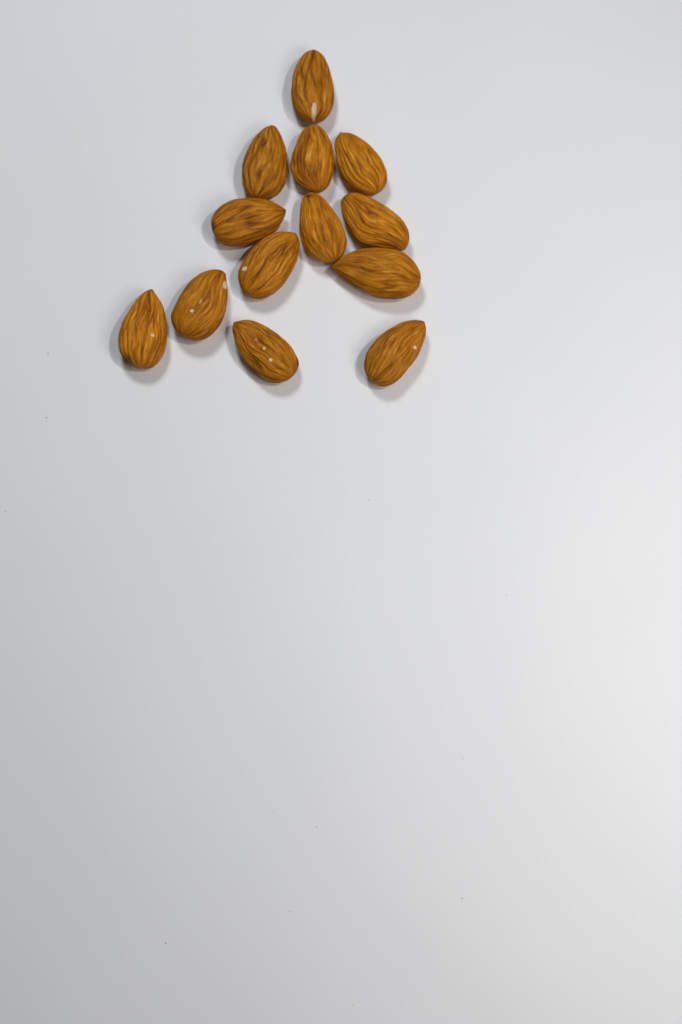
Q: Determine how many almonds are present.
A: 13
